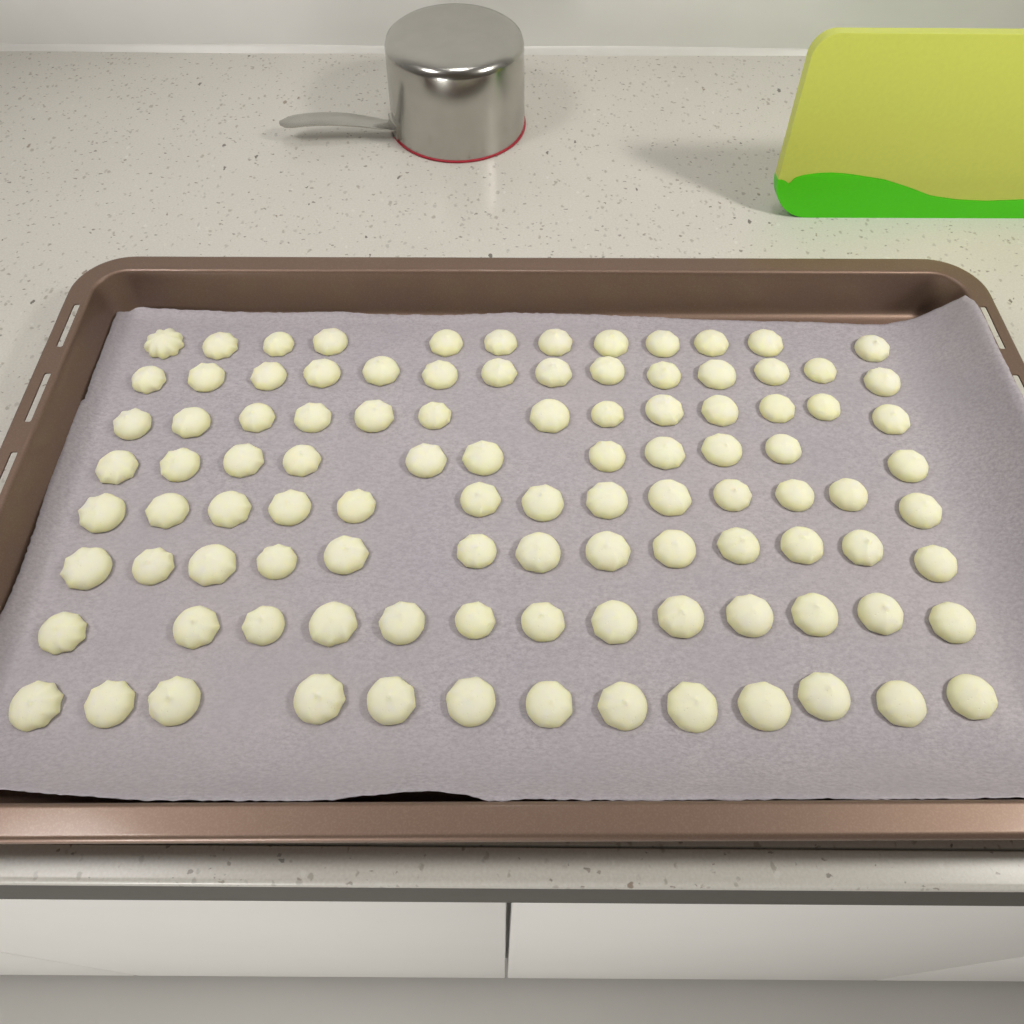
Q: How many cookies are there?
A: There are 102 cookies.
